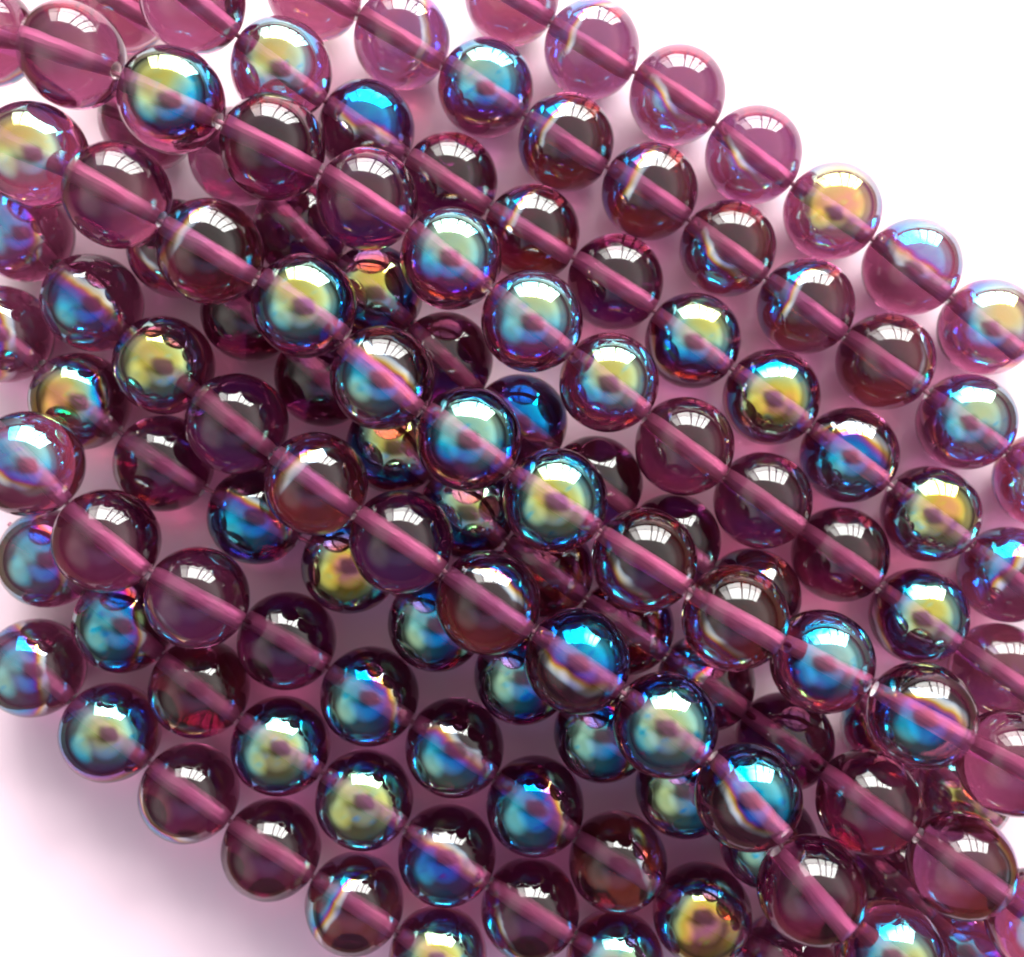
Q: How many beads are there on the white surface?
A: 125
